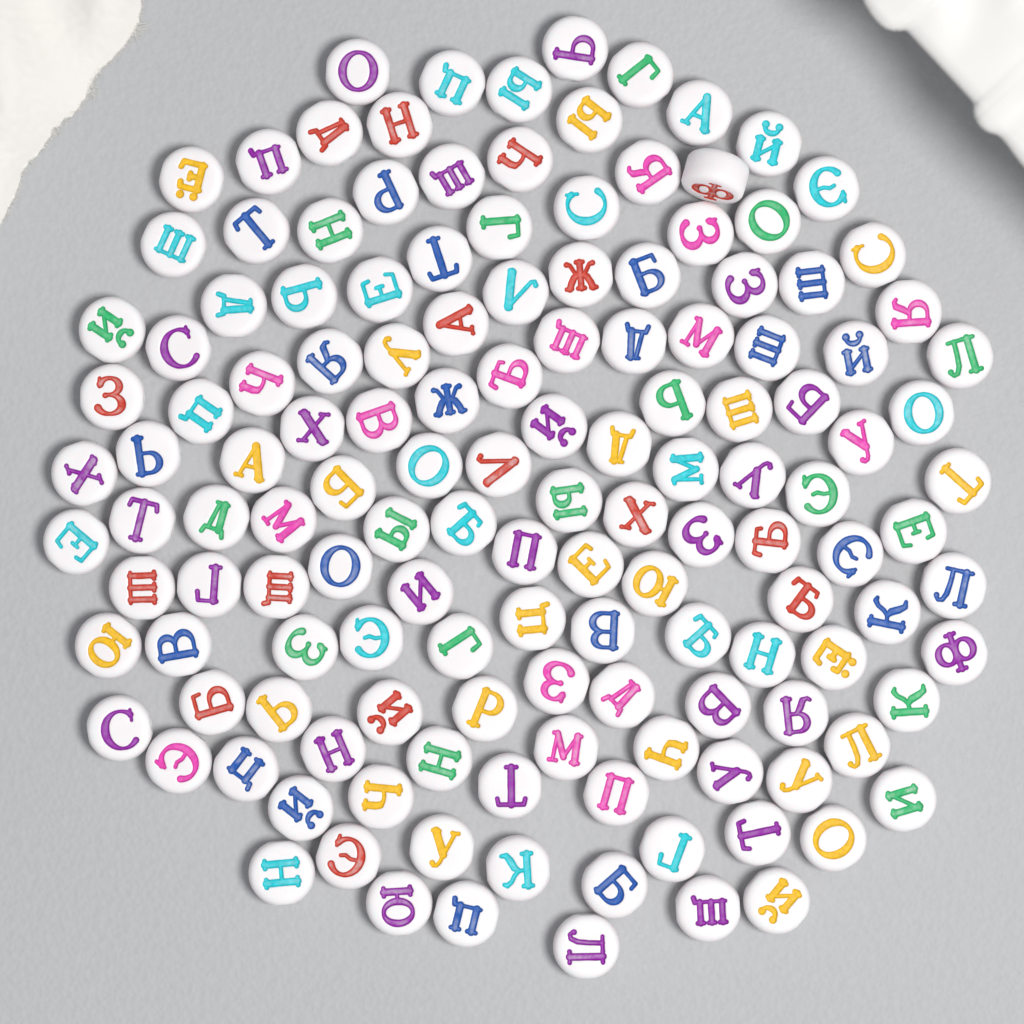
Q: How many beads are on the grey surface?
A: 142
